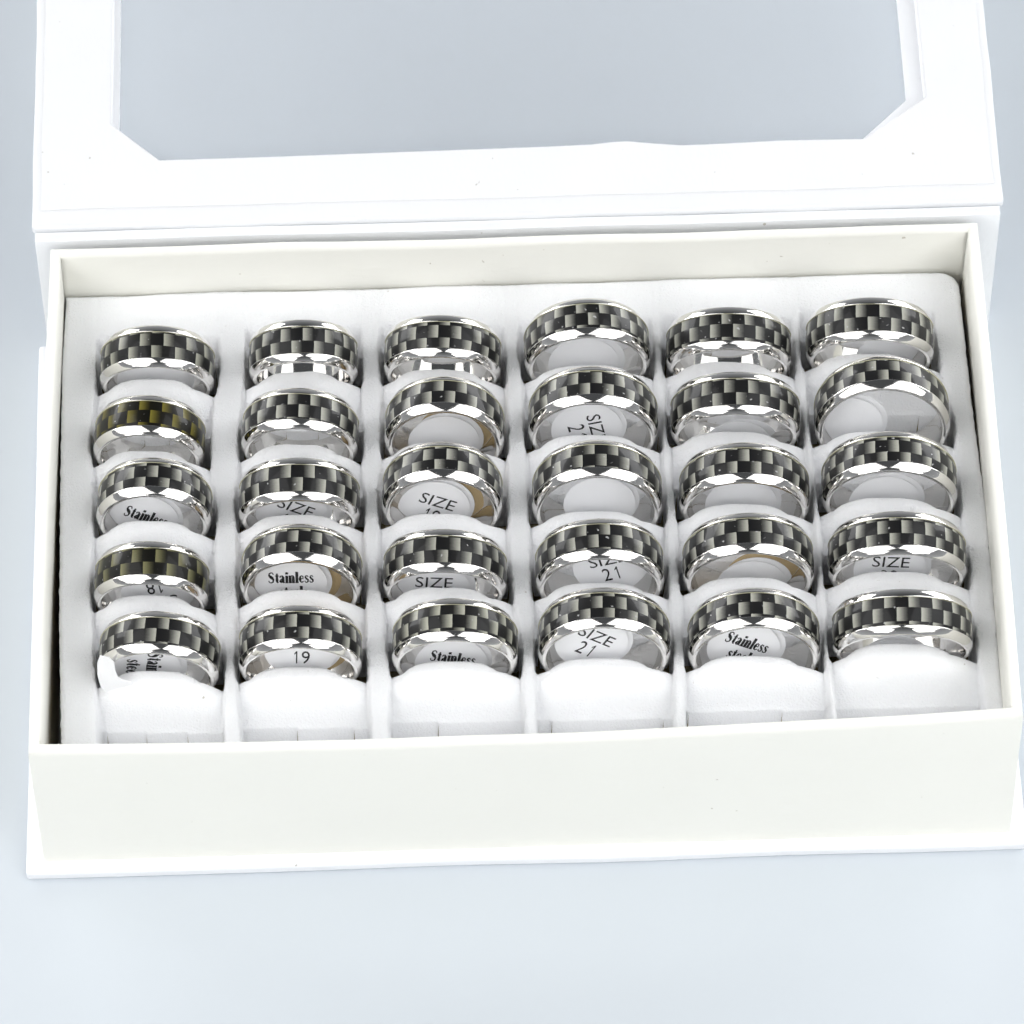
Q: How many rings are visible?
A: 30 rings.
